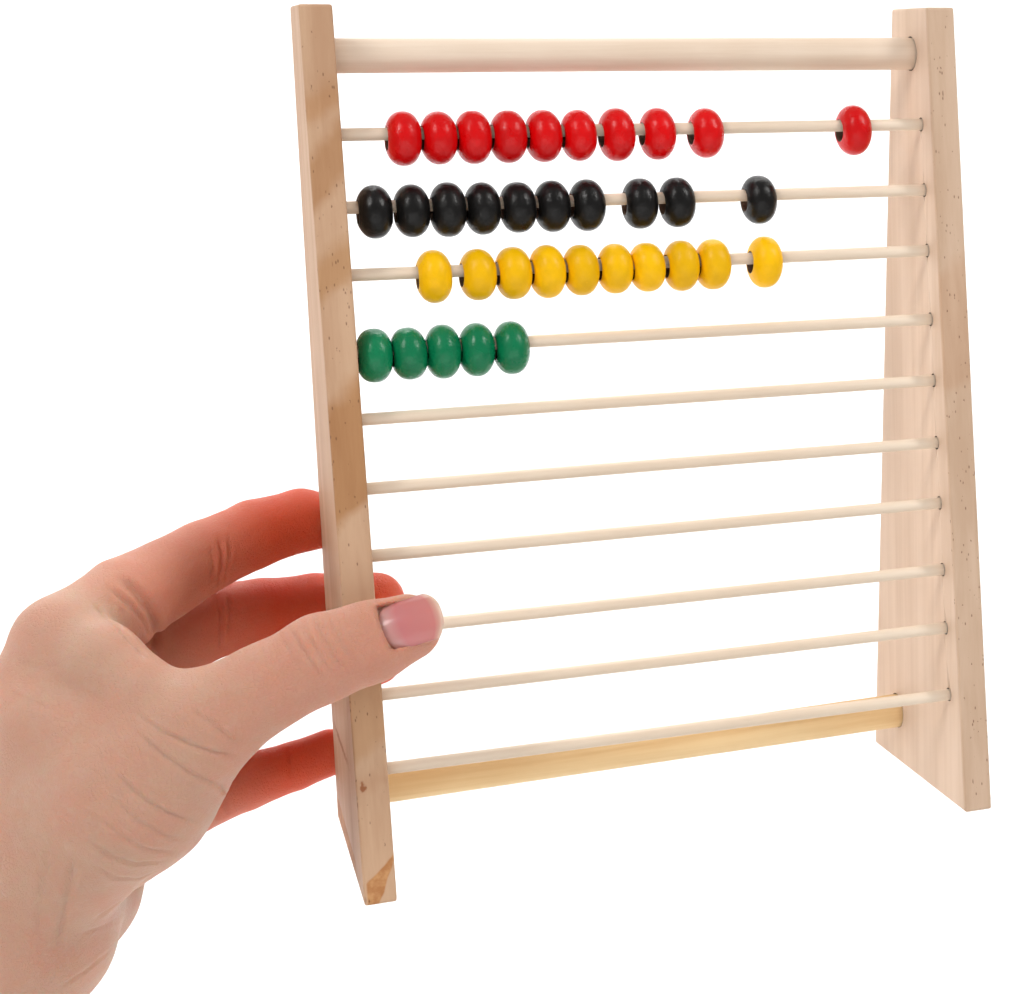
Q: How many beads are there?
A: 35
